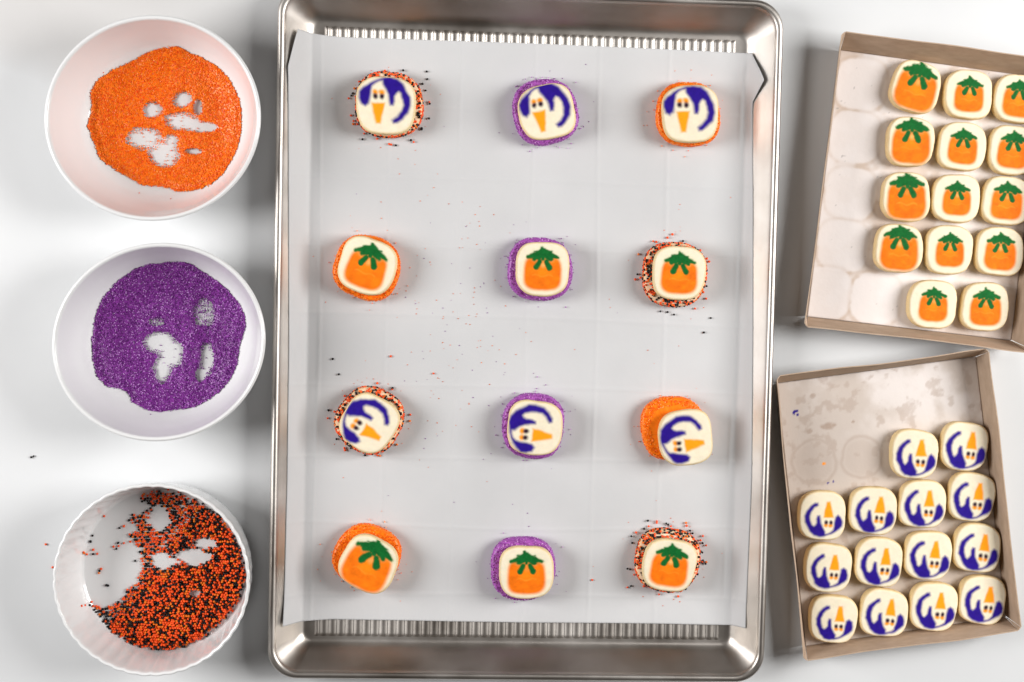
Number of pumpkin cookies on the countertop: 20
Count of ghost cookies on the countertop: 20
